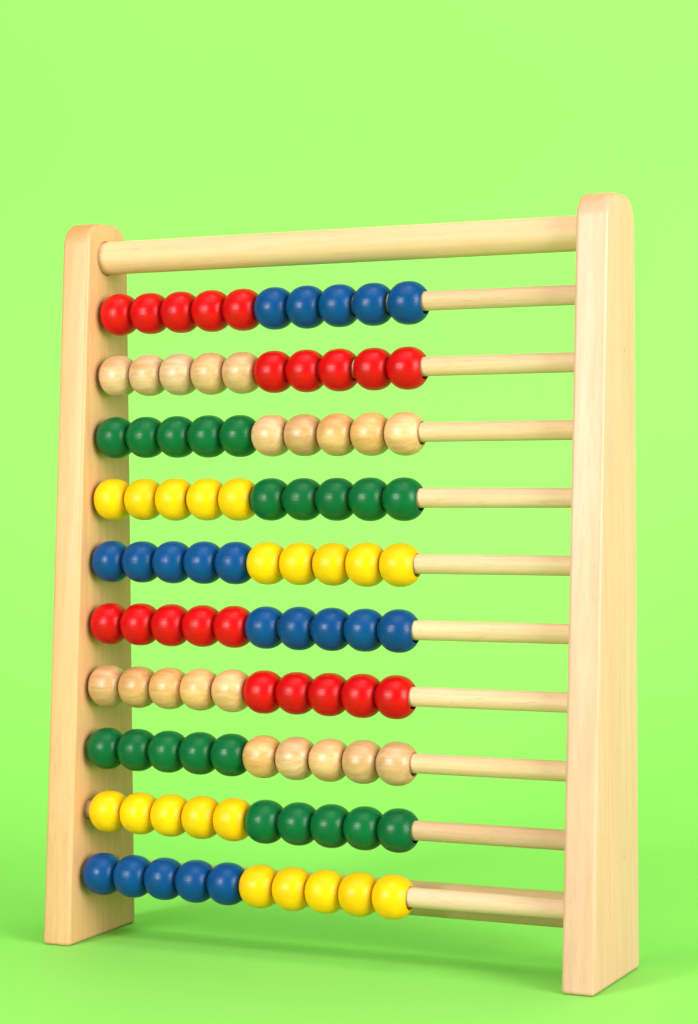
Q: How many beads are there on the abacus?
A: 100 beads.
